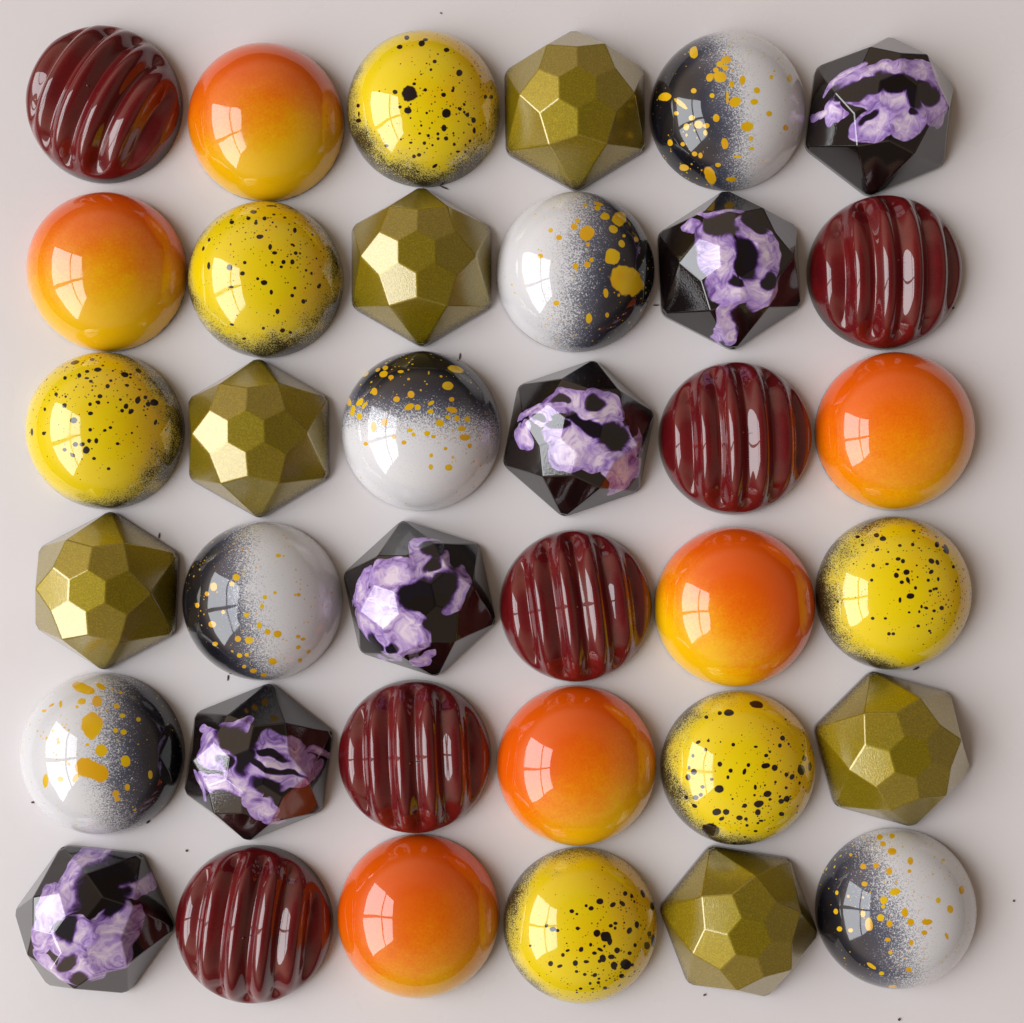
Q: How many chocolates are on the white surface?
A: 36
